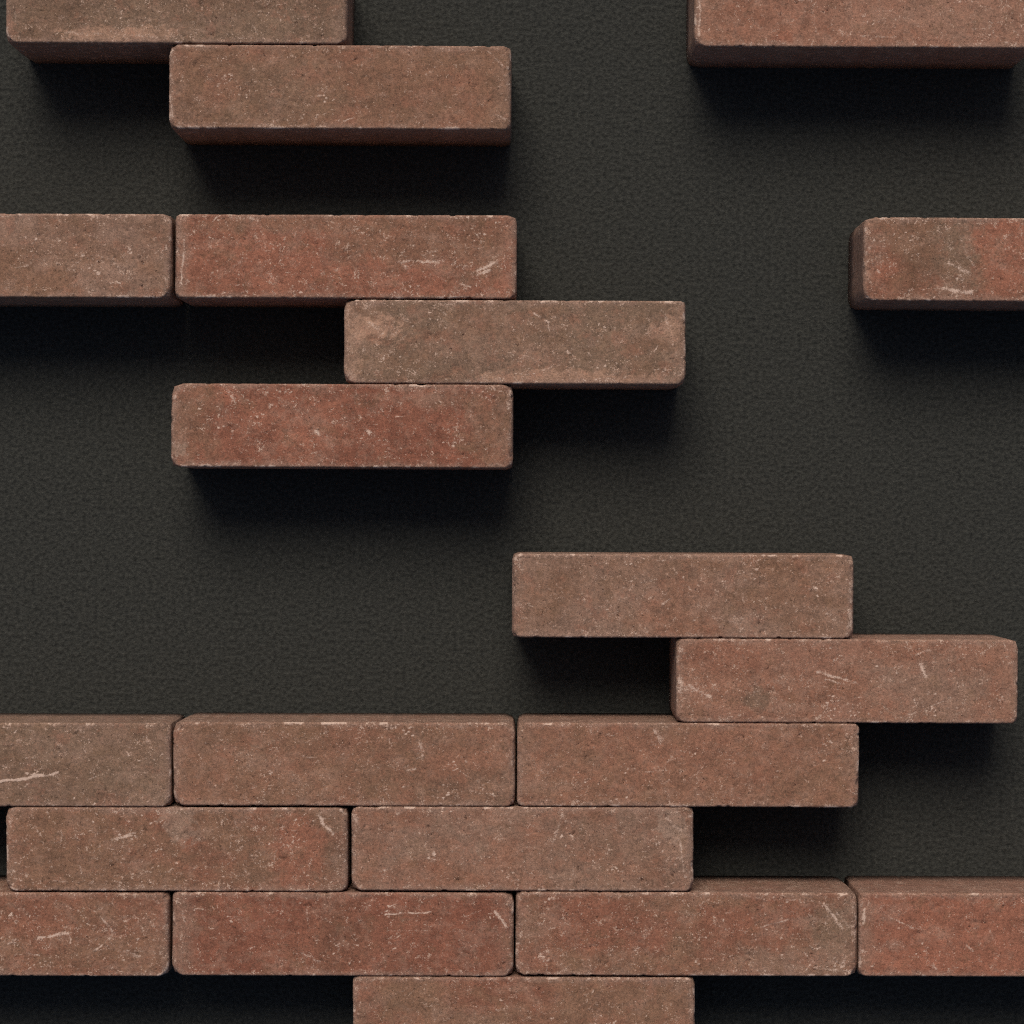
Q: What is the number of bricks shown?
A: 20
